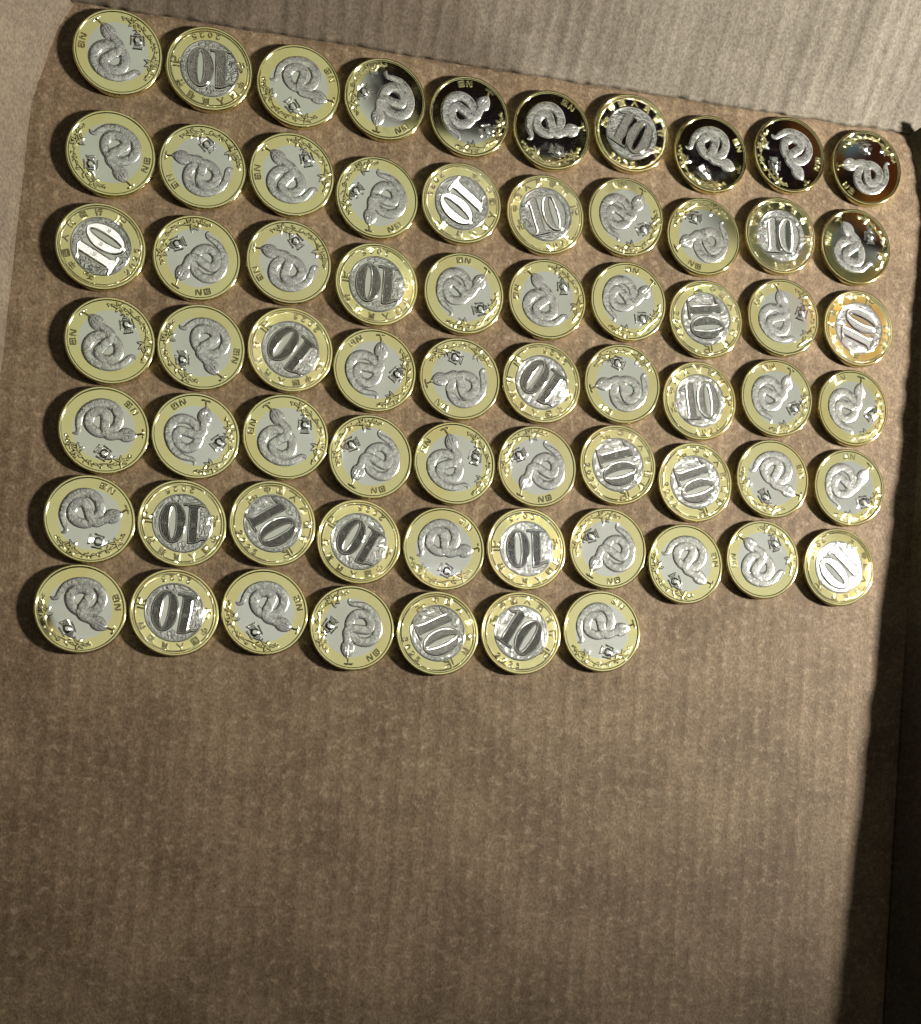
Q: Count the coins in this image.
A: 67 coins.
